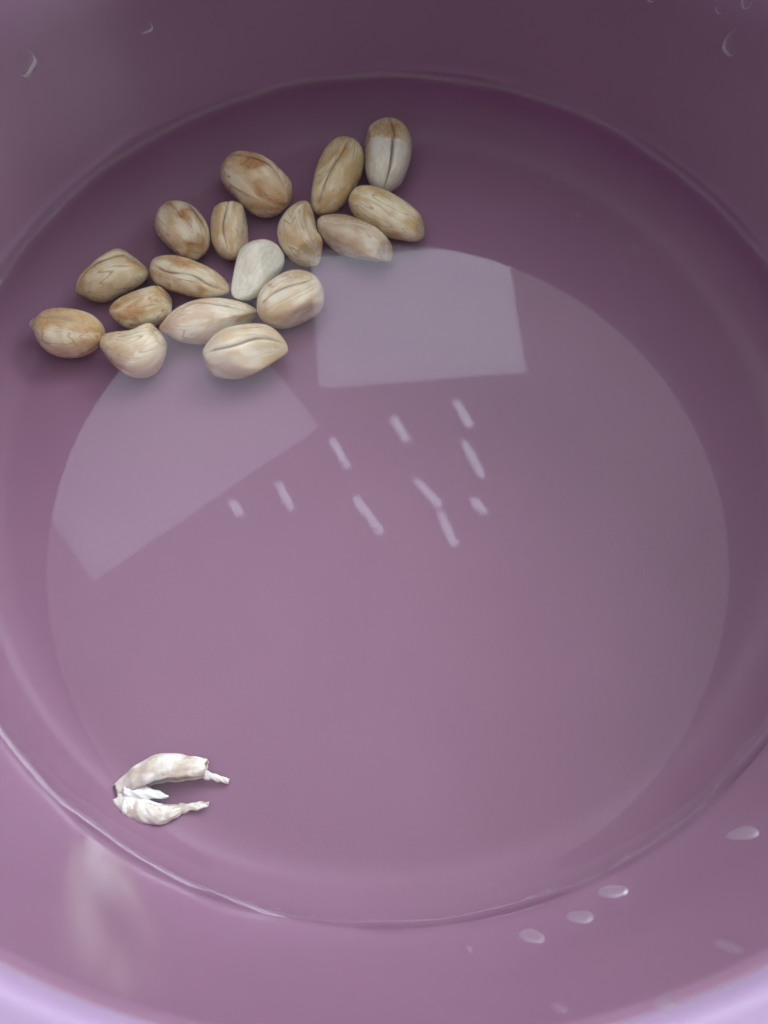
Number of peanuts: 17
